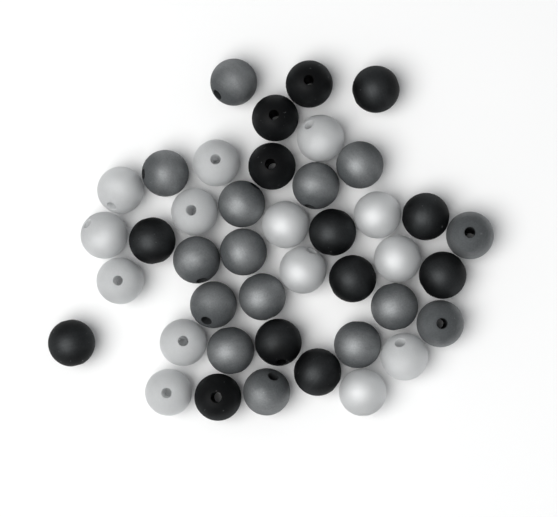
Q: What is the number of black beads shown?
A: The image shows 13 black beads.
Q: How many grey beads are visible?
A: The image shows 15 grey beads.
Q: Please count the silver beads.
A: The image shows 14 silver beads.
